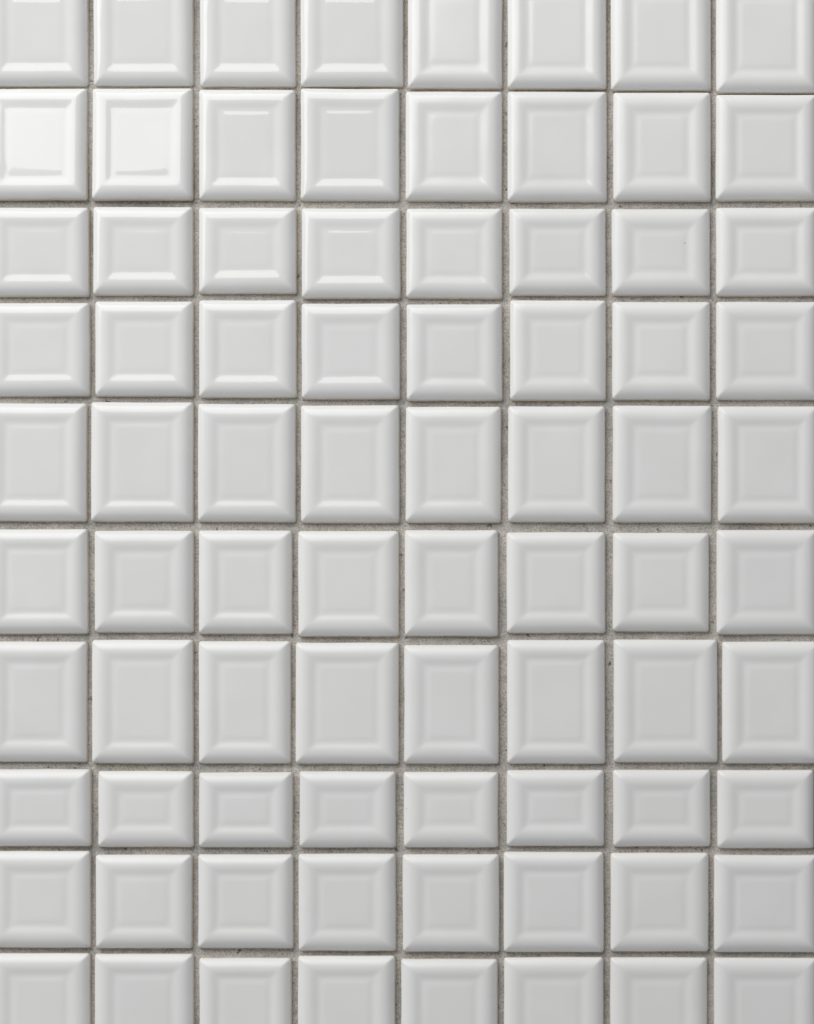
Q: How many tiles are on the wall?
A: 80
